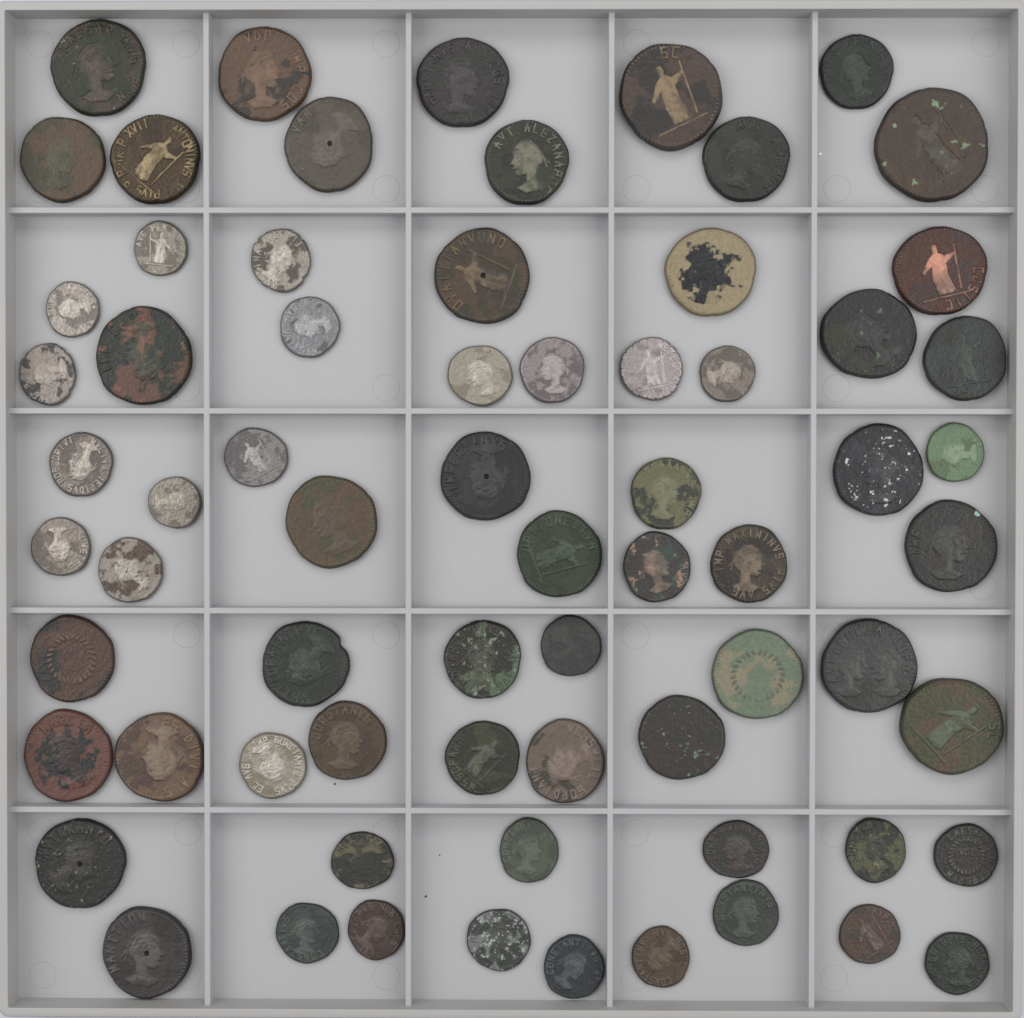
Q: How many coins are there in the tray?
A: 69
